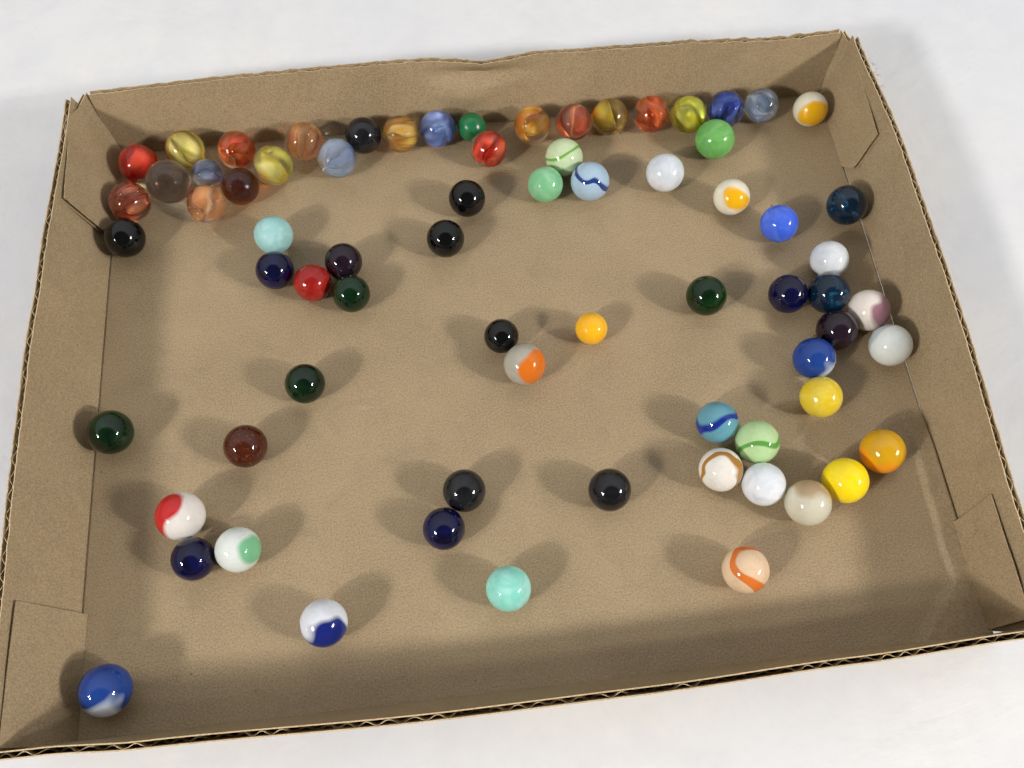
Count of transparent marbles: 21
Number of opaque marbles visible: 51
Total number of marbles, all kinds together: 72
